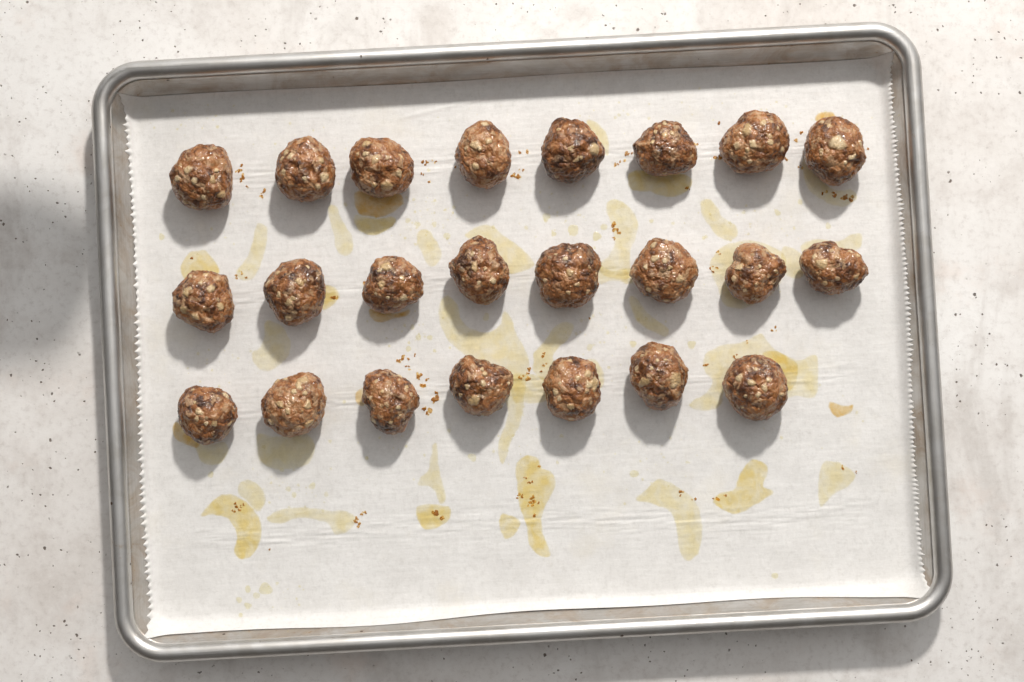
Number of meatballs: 23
